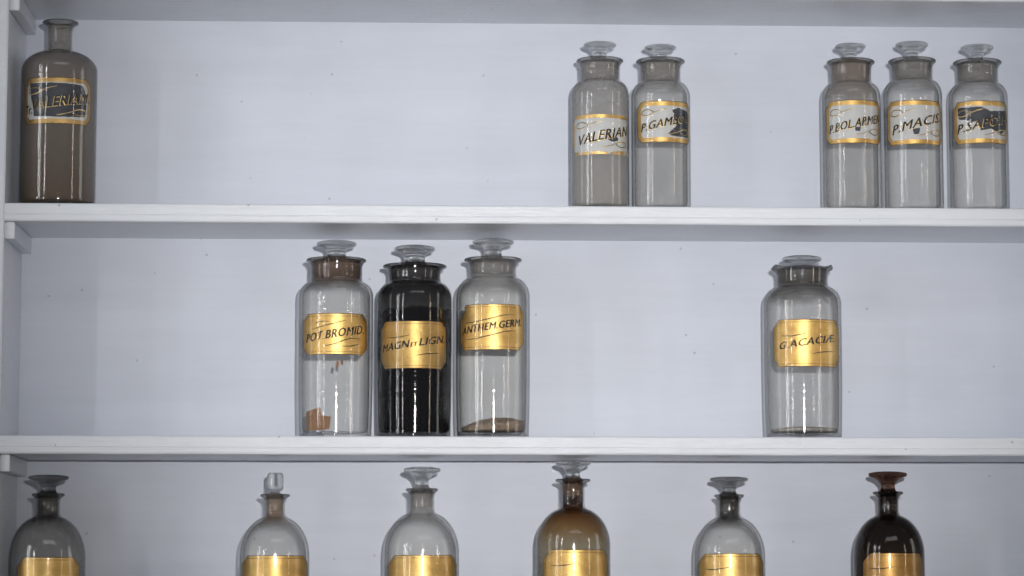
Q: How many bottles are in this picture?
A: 16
